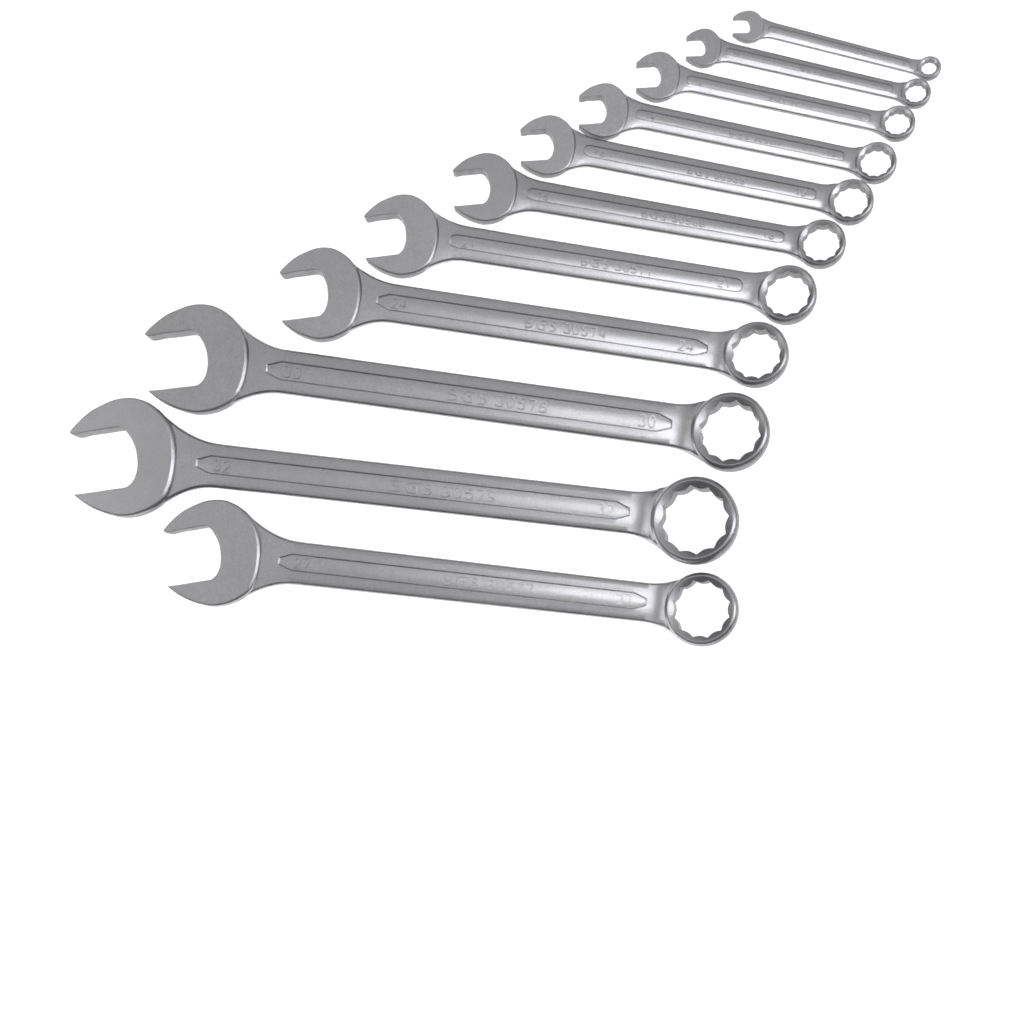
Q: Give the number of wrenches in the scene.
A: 11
